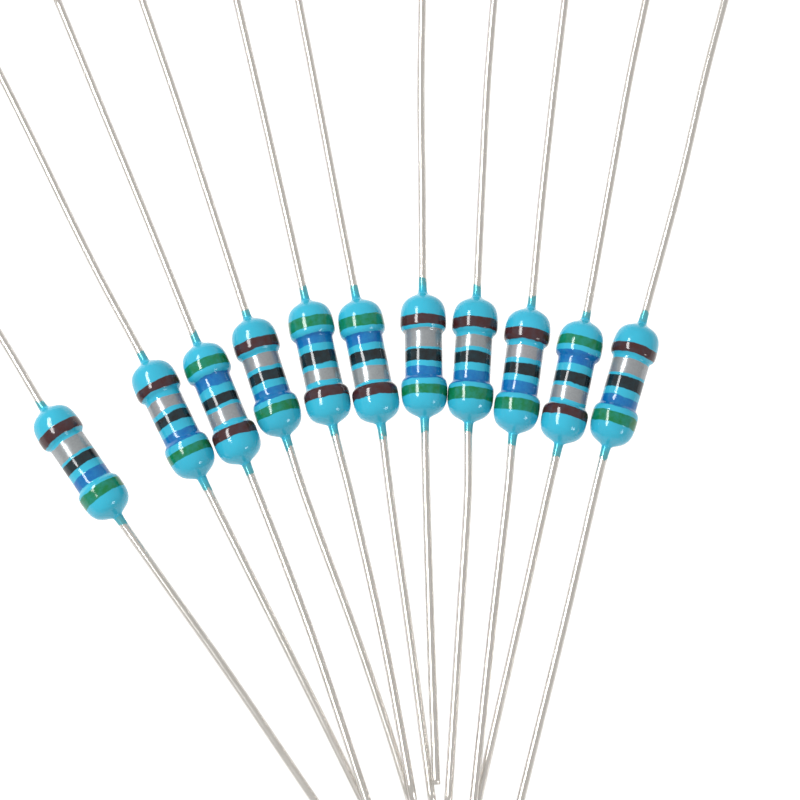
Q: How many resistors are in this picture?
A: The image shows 11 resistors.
